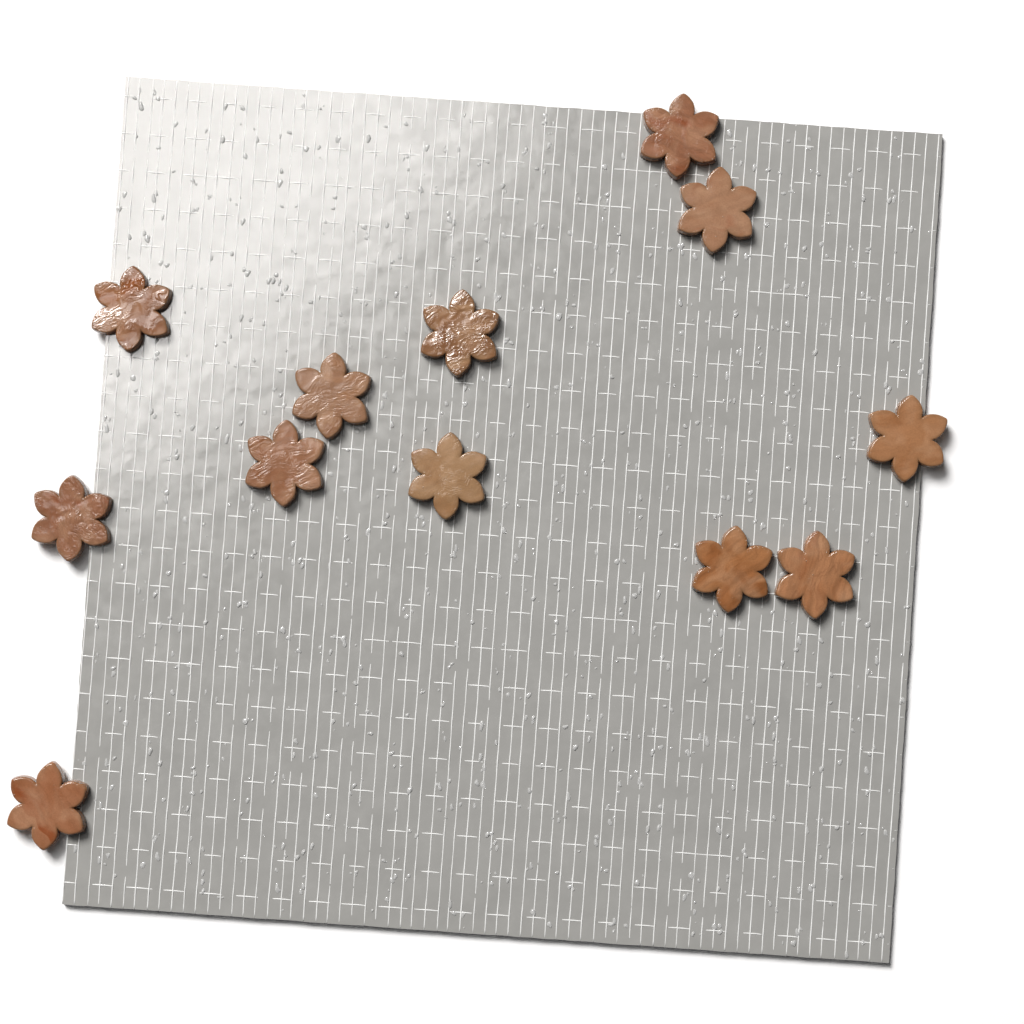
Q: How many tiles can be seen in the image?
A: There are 12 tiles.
